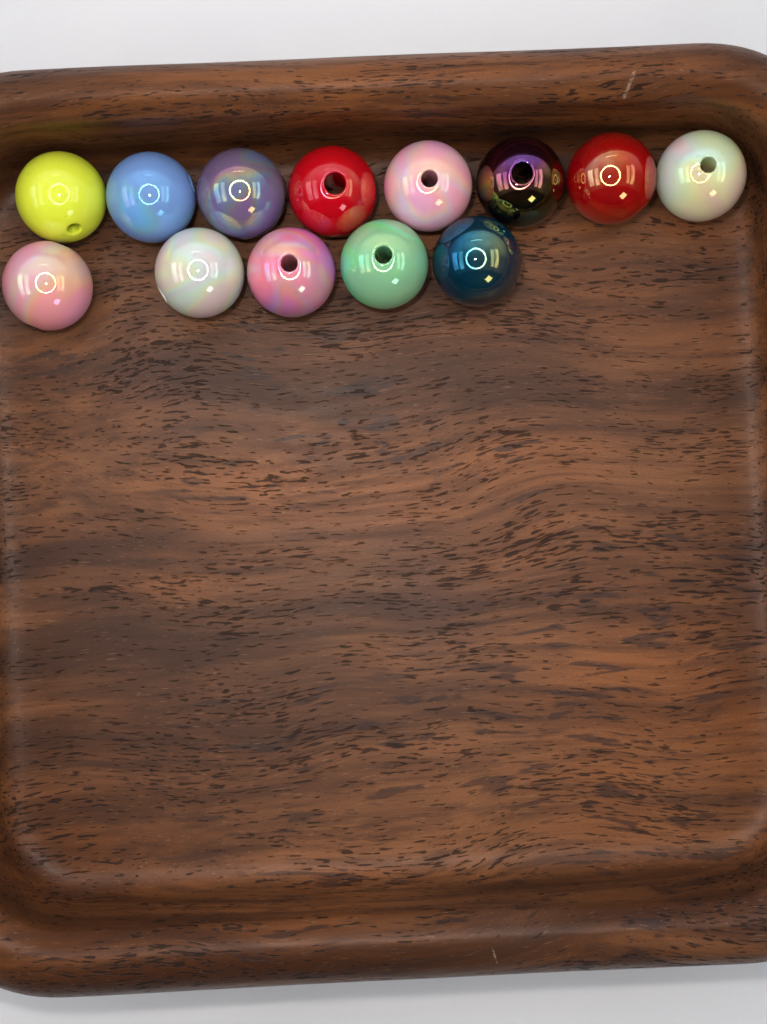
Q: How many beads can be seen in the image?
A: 13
